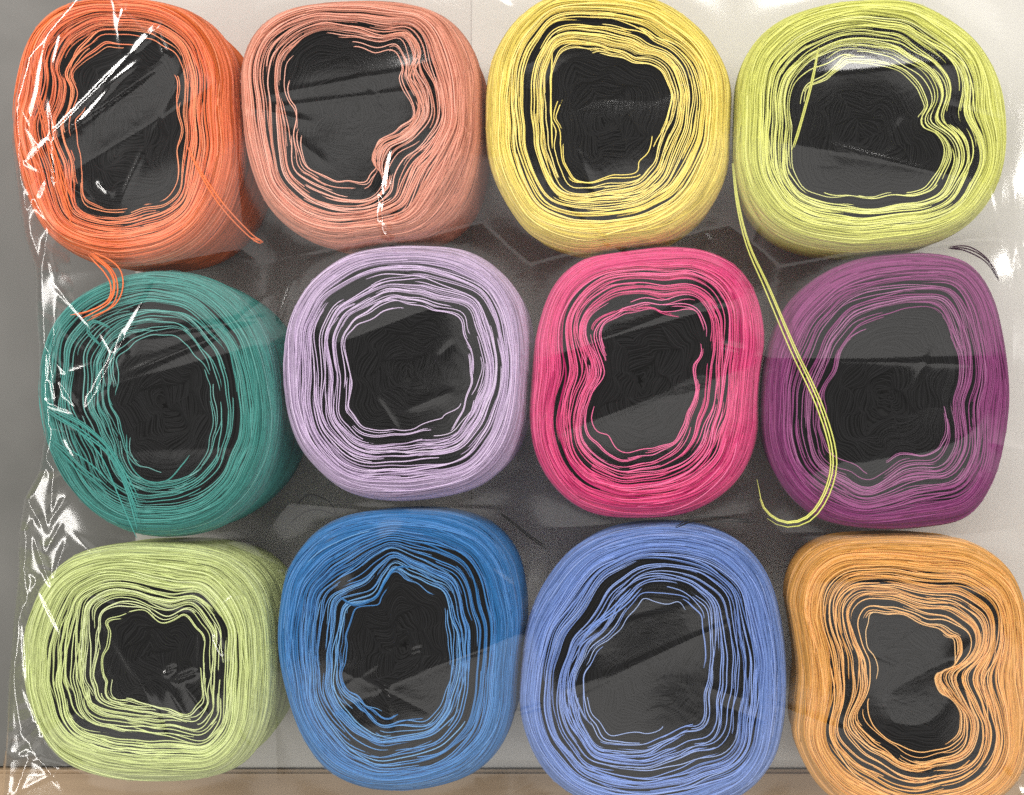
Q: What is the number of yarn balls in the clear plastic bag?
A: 12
